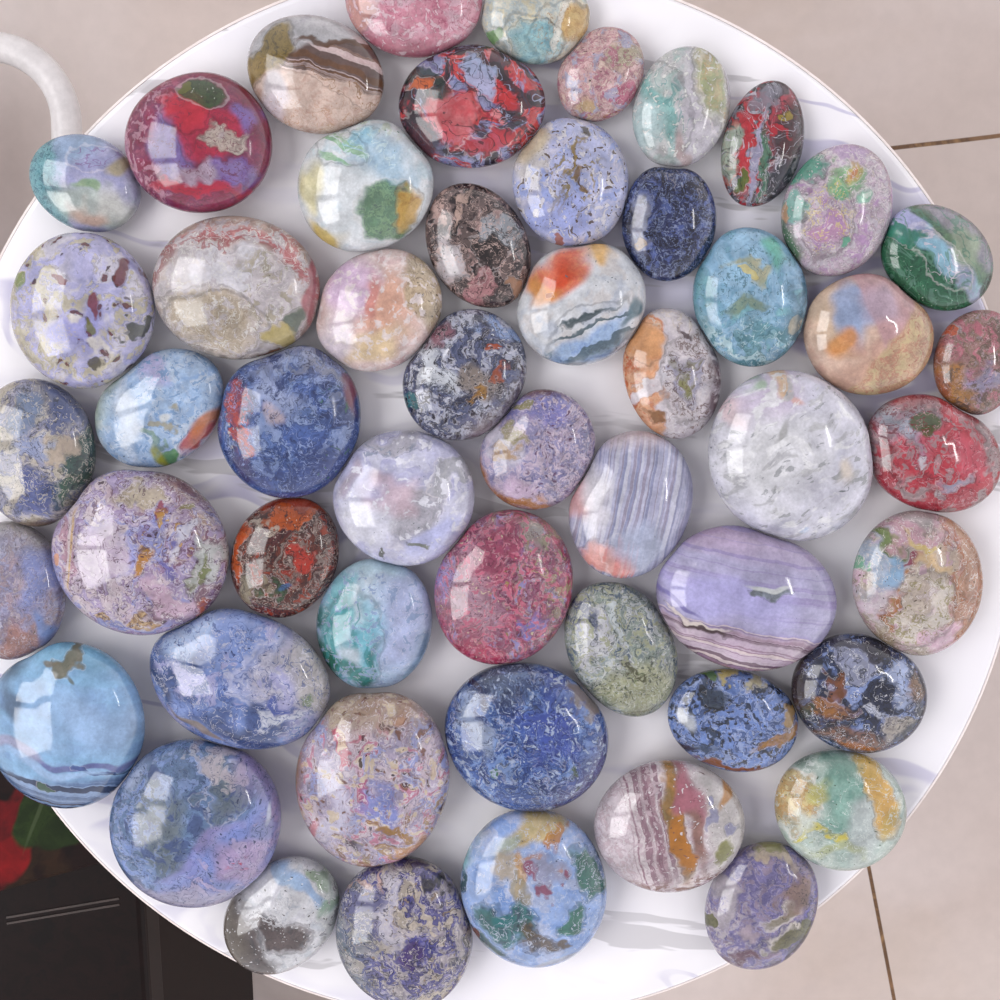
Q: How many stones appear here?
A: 53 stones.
